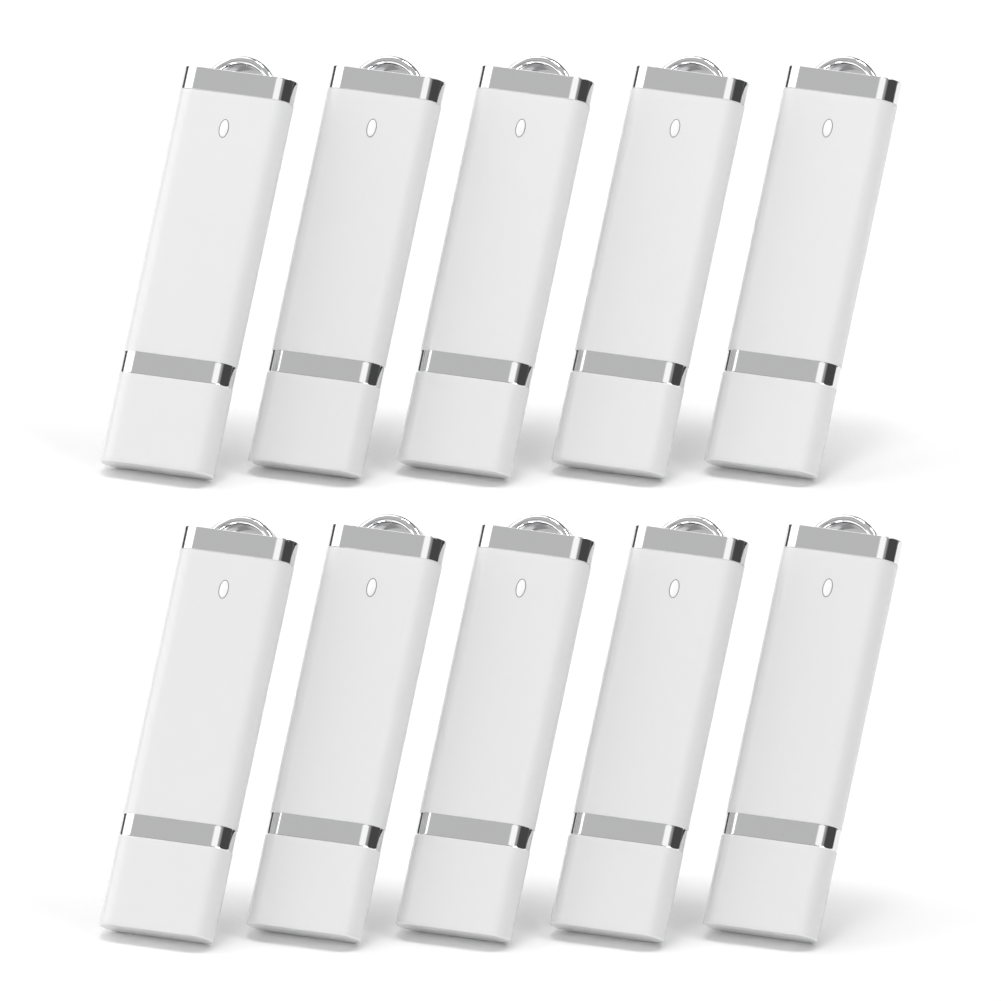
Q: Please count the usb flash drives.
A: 10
